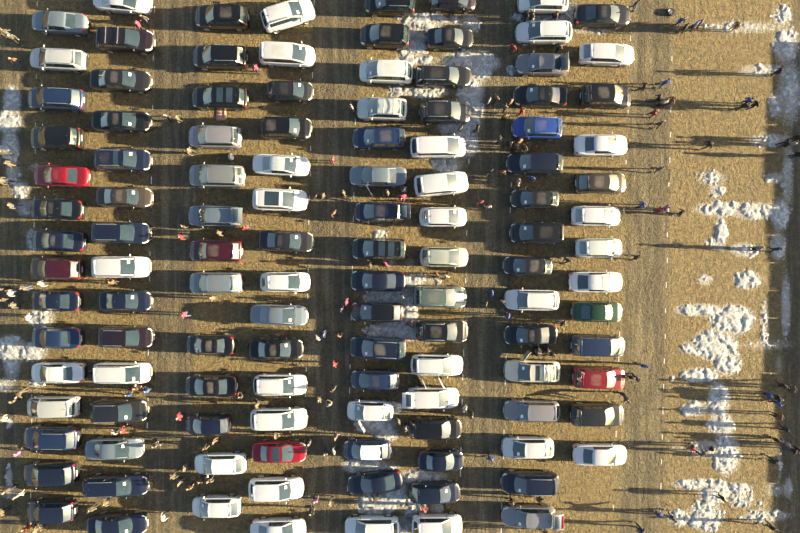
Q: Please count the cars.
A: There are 119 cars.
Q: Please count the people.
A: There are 185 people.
